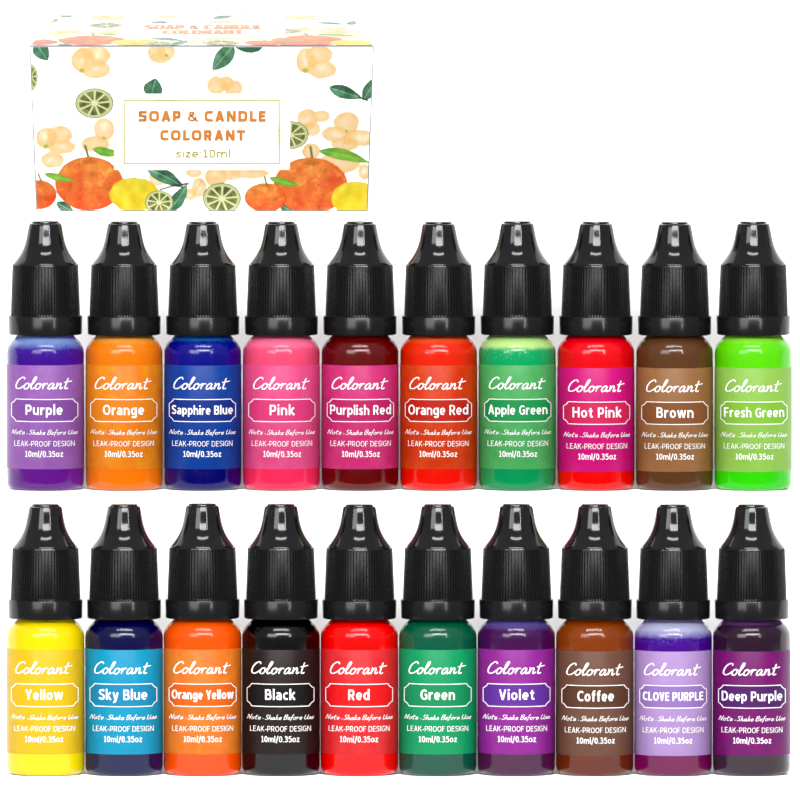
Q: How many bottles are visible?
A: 20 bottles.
